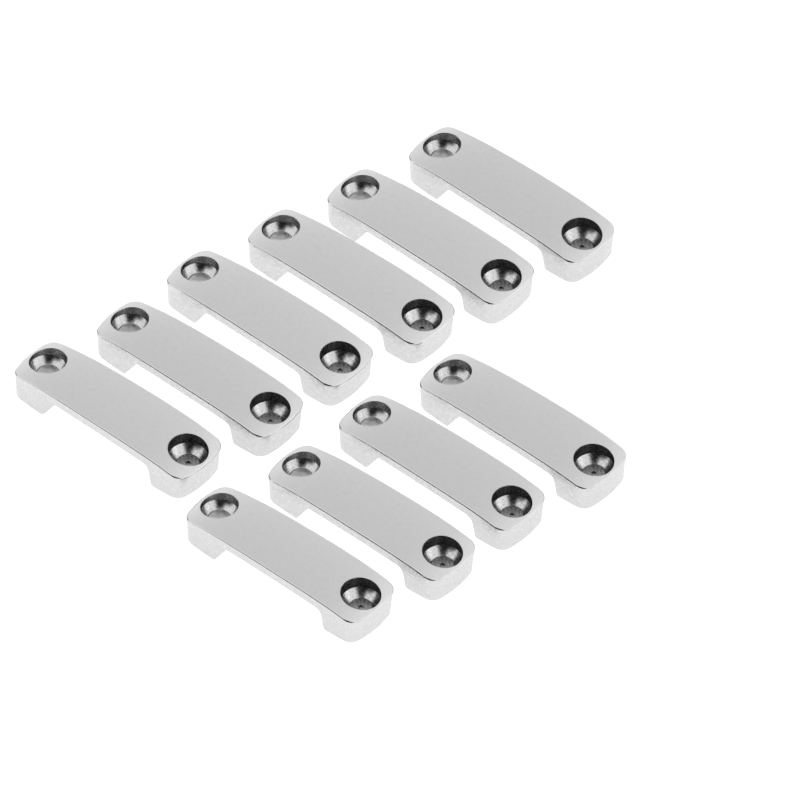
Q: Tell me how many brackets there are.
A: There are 10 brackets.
